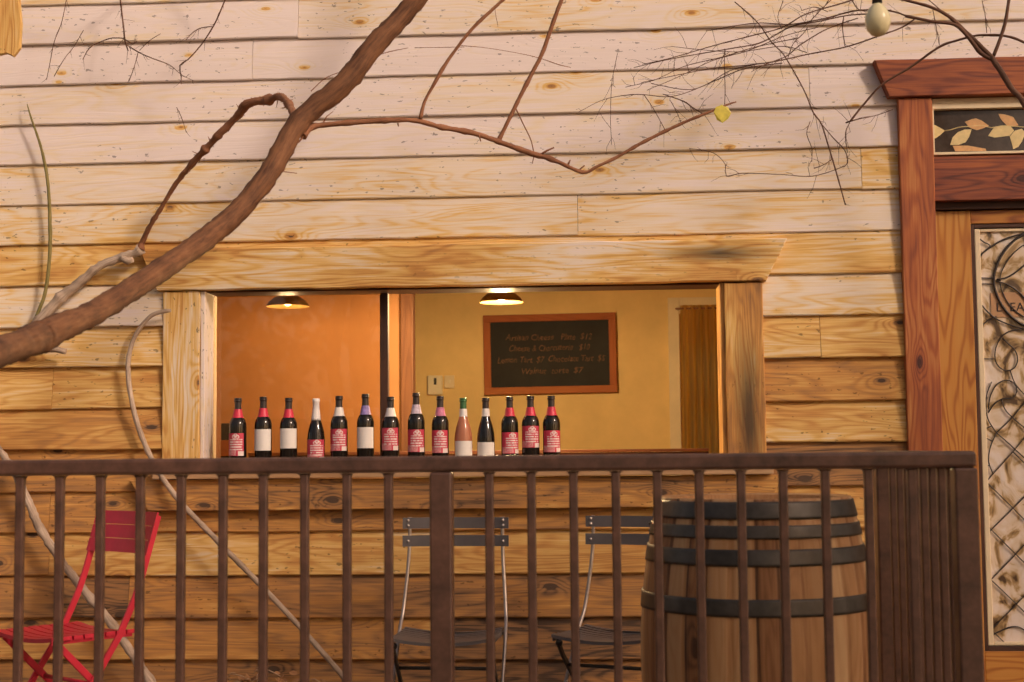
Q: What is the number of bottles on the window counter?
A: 14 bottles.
